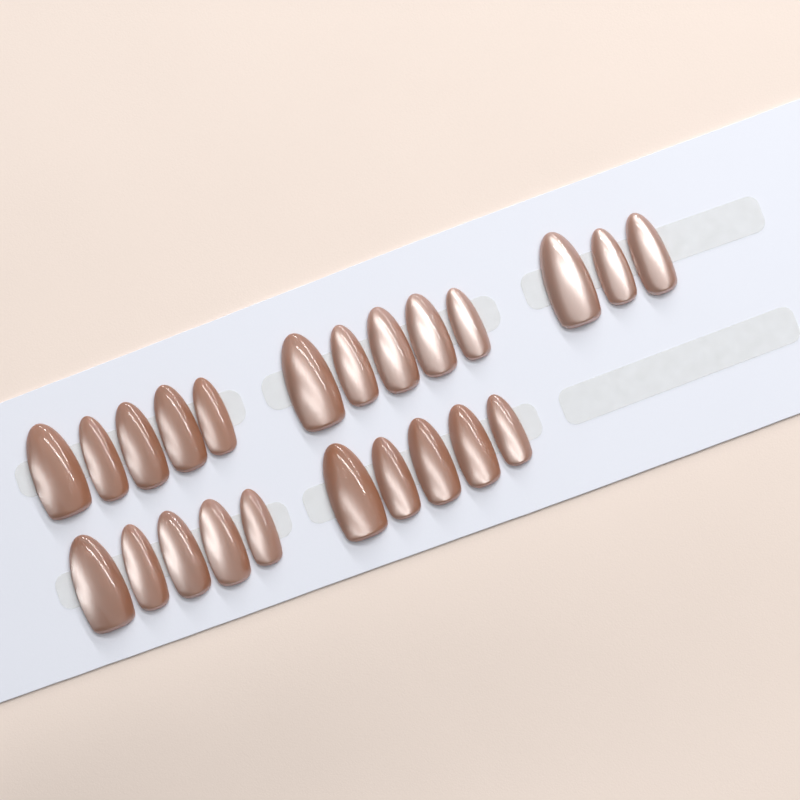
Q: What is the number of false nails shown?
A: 23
